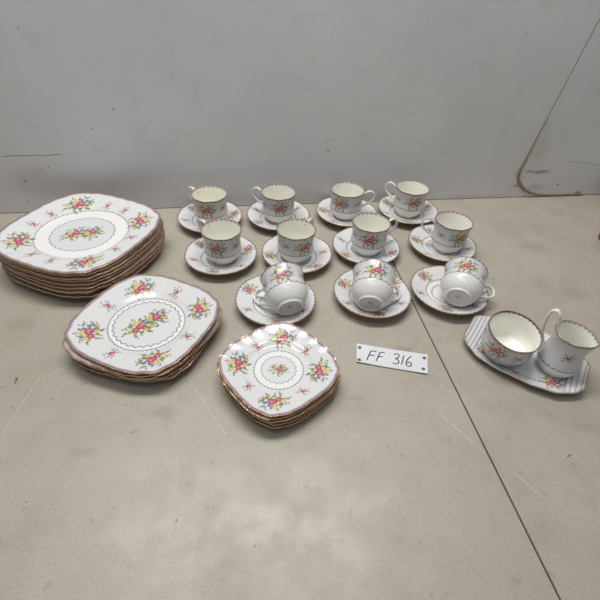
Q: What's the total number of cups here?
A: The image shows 11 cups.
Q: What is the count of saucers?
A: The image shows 11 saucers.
